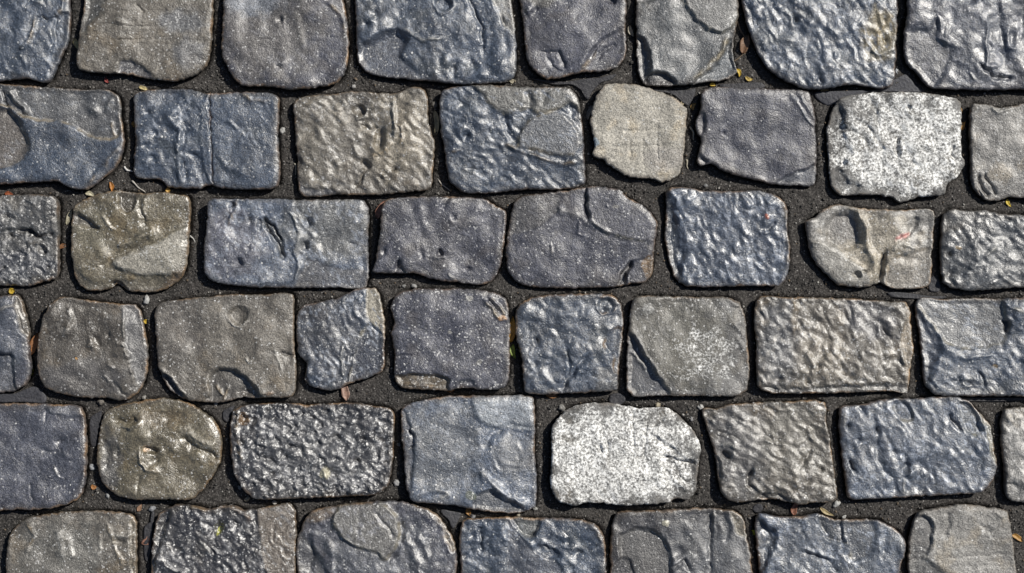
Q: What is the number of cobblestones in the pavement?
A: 48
